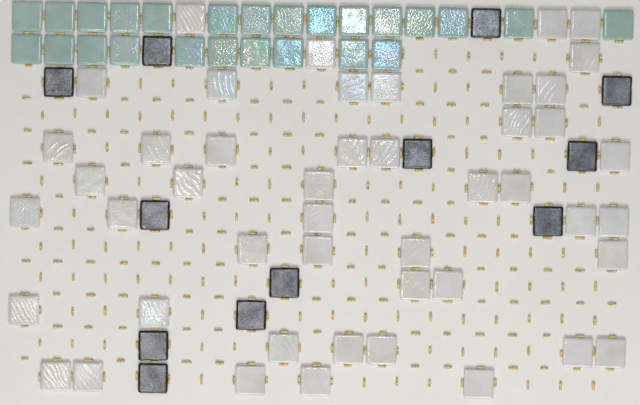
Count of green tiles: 25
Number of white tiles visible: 47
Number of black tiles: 12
